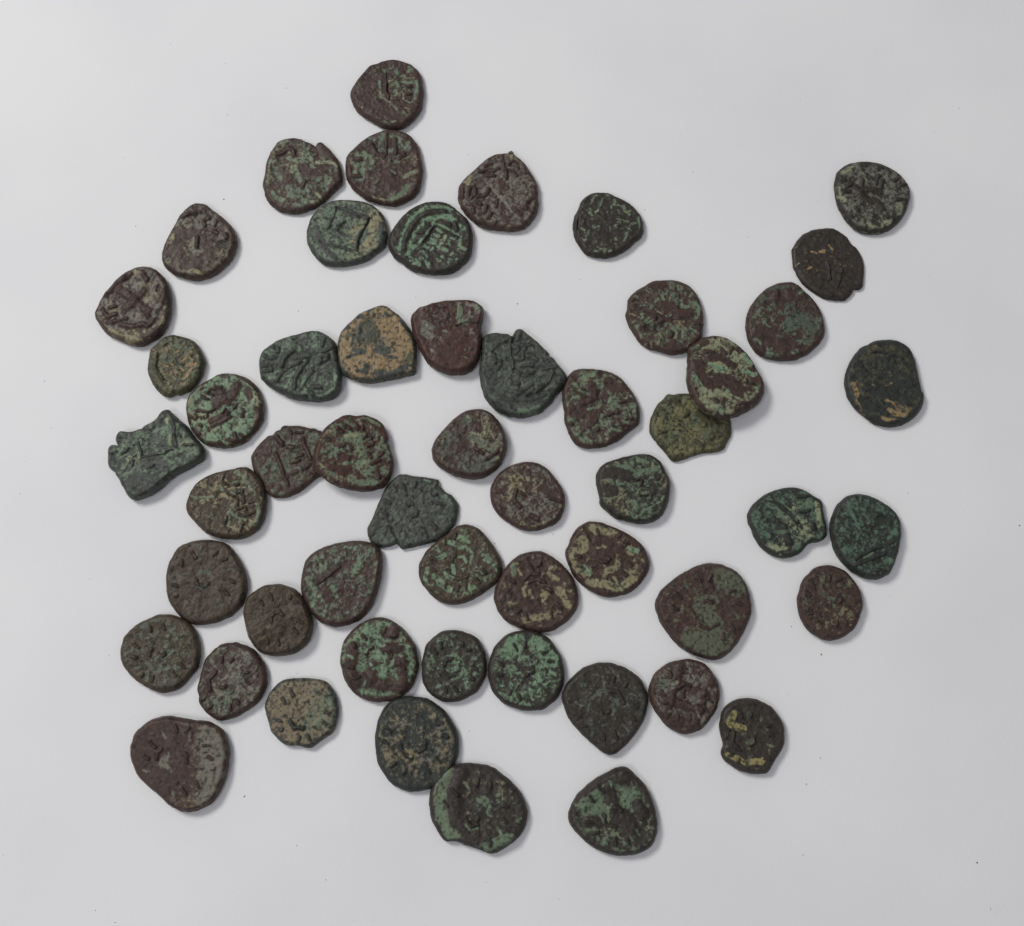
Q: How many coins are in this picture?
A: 54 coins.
